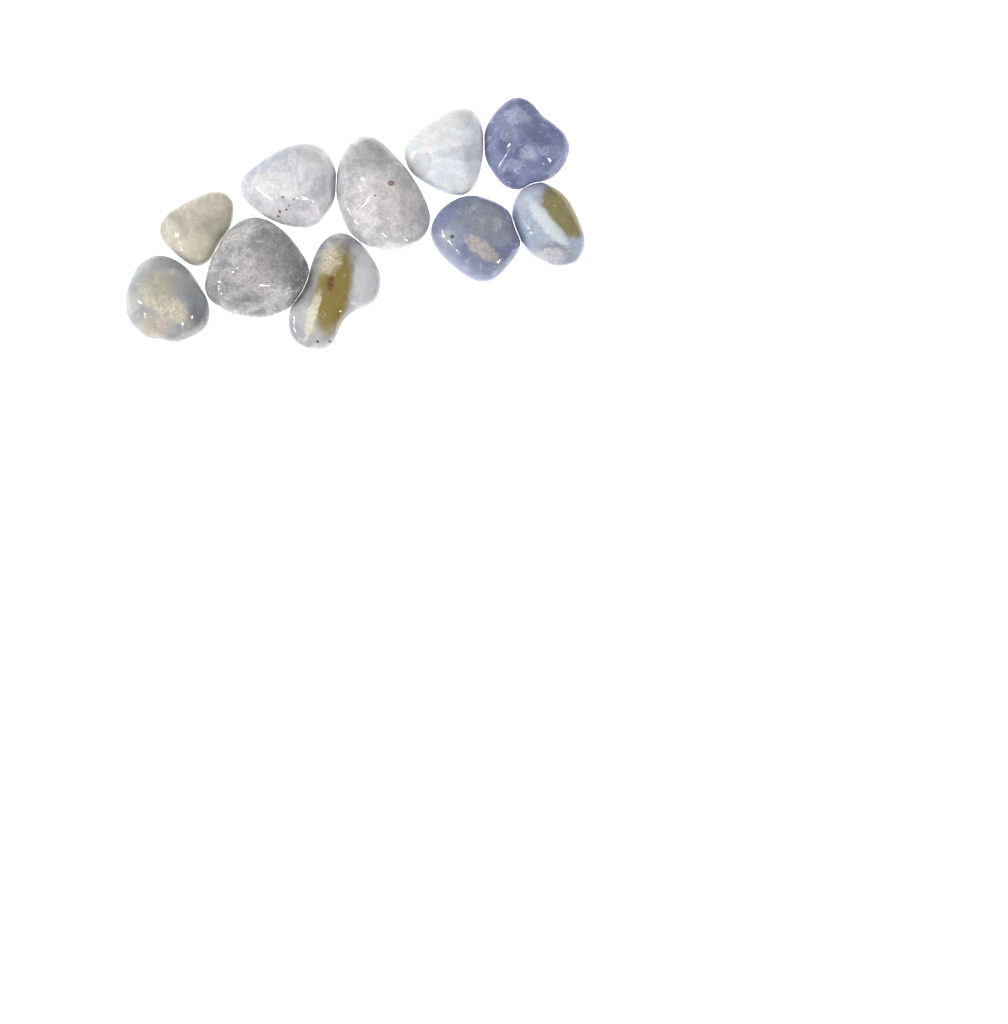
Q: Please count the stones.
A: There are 10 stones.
